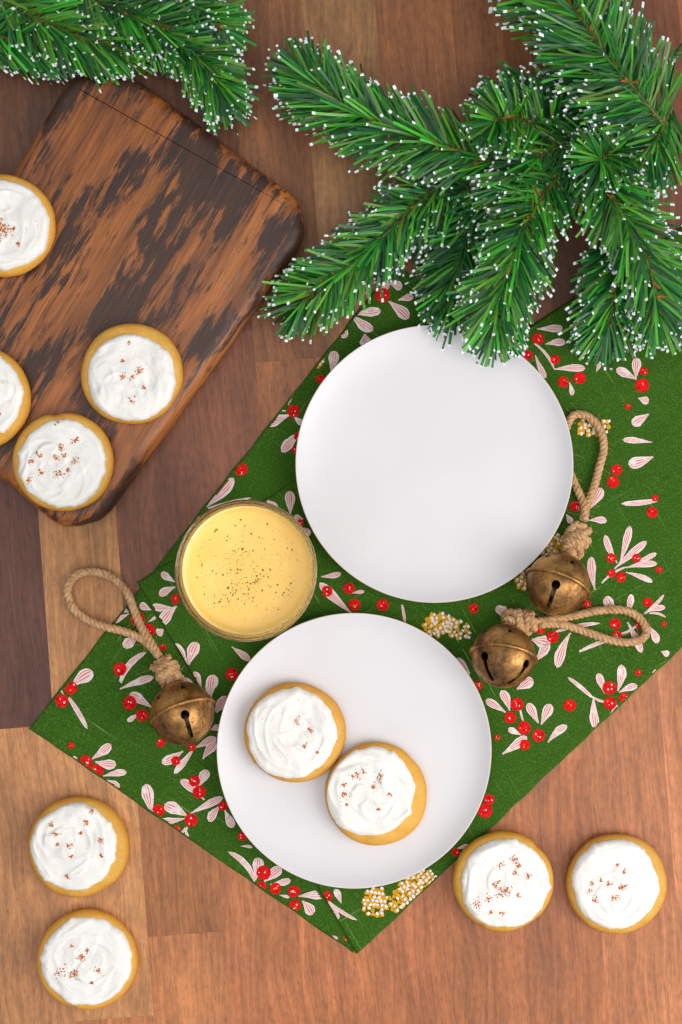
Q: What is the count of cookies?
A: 10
